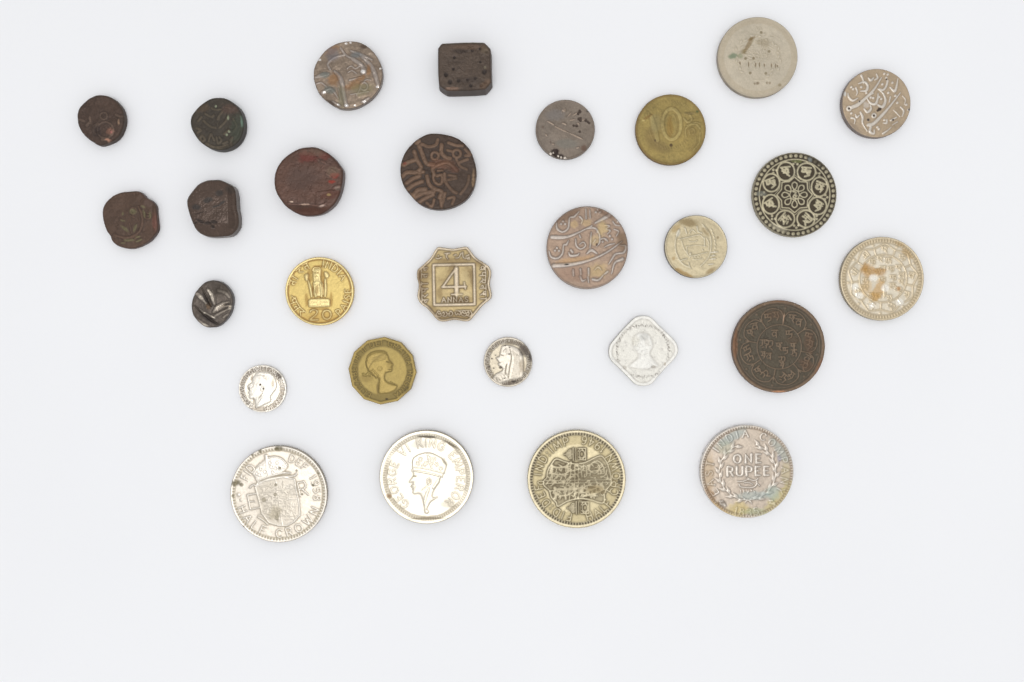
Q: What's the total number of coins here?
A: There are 28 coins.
